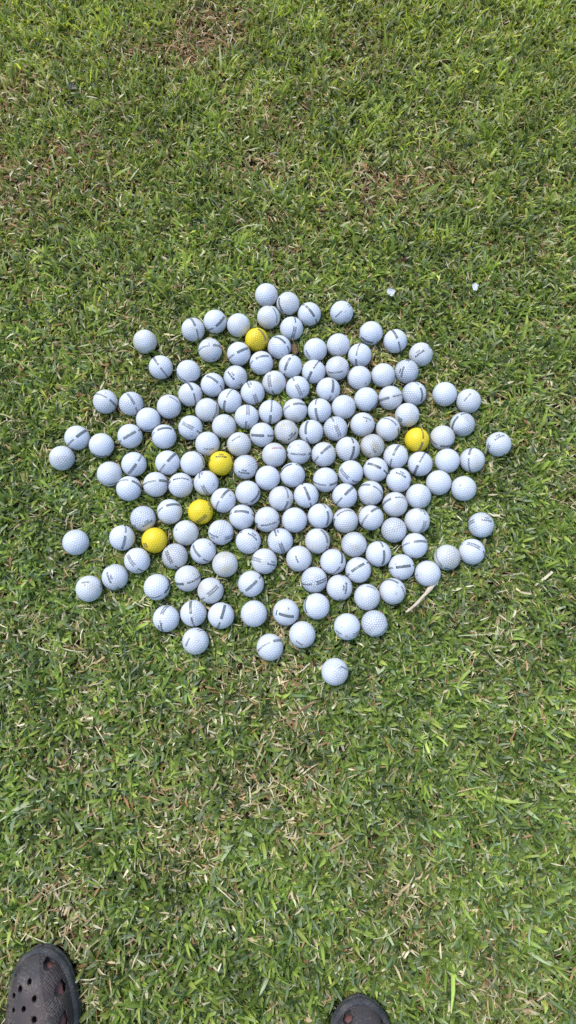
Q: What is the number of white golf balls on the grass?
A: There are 159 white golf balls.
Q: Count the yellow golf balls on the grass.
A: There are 5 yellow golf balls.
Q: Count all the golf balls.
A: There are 164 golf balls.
